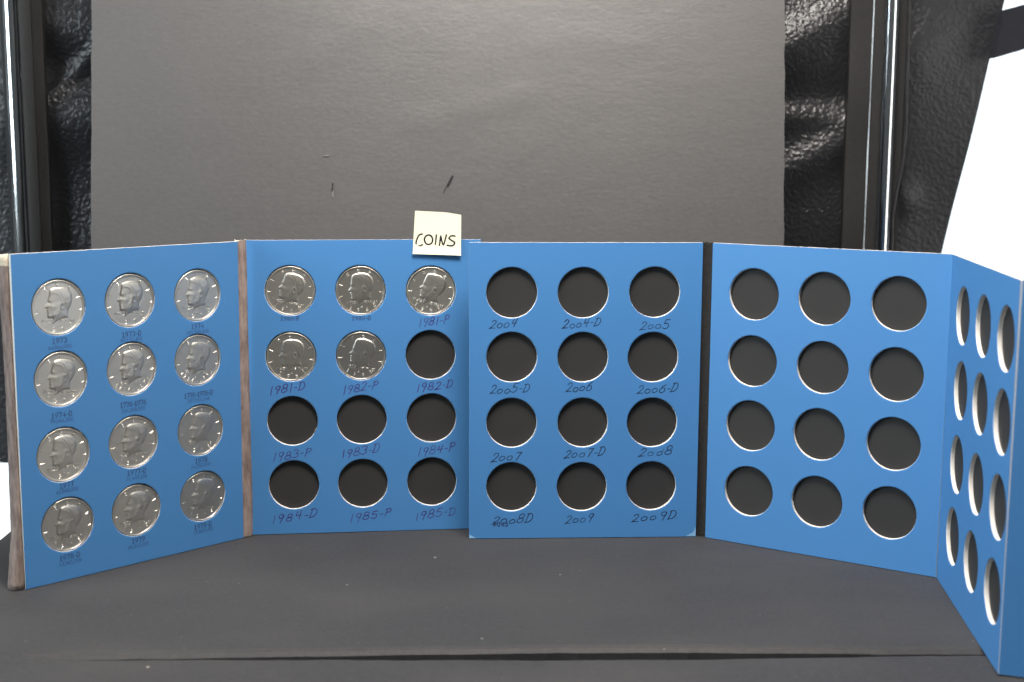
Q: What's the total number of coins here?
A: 17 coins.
